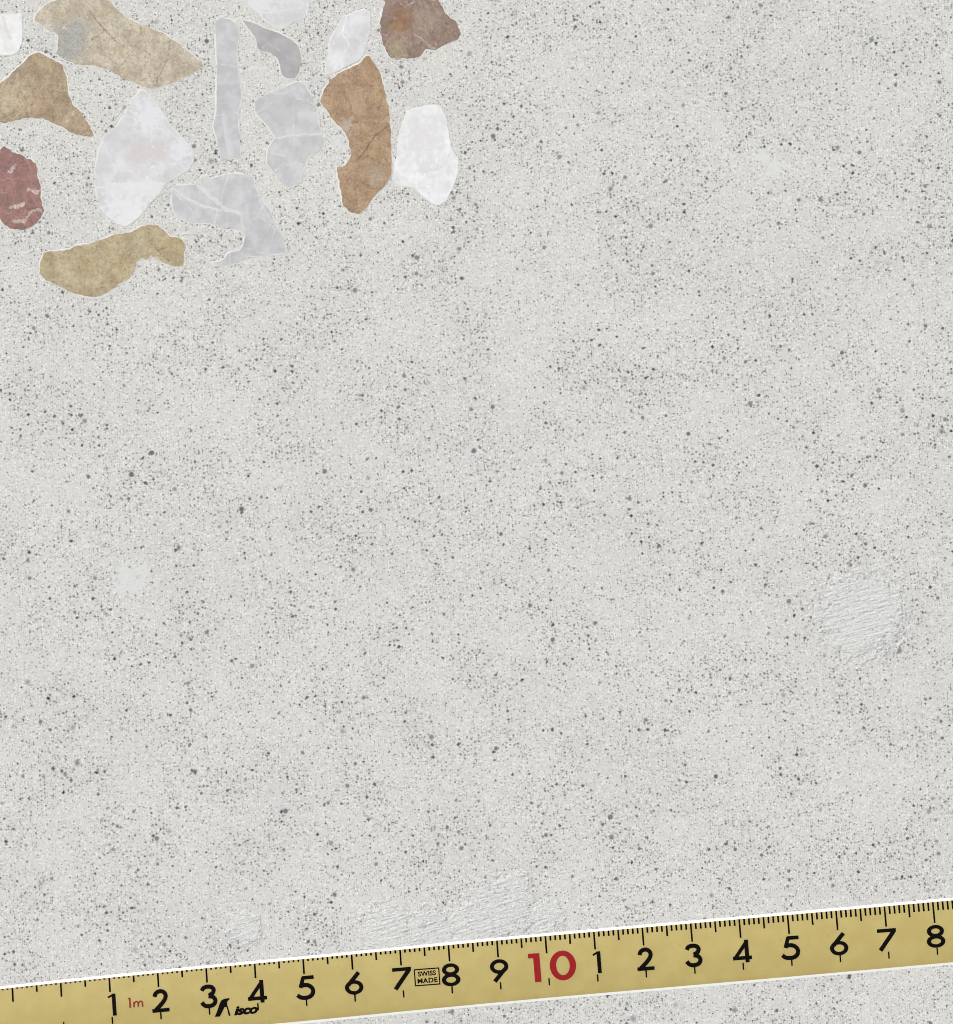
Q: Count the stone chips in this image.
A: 15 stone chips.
